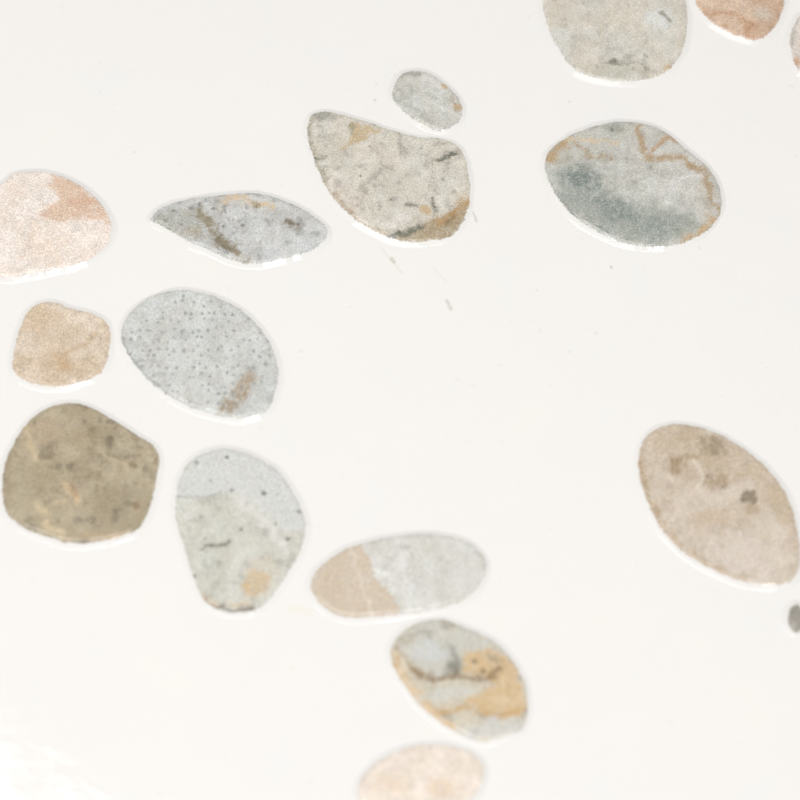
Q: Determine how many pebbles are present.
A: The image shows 17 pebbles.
